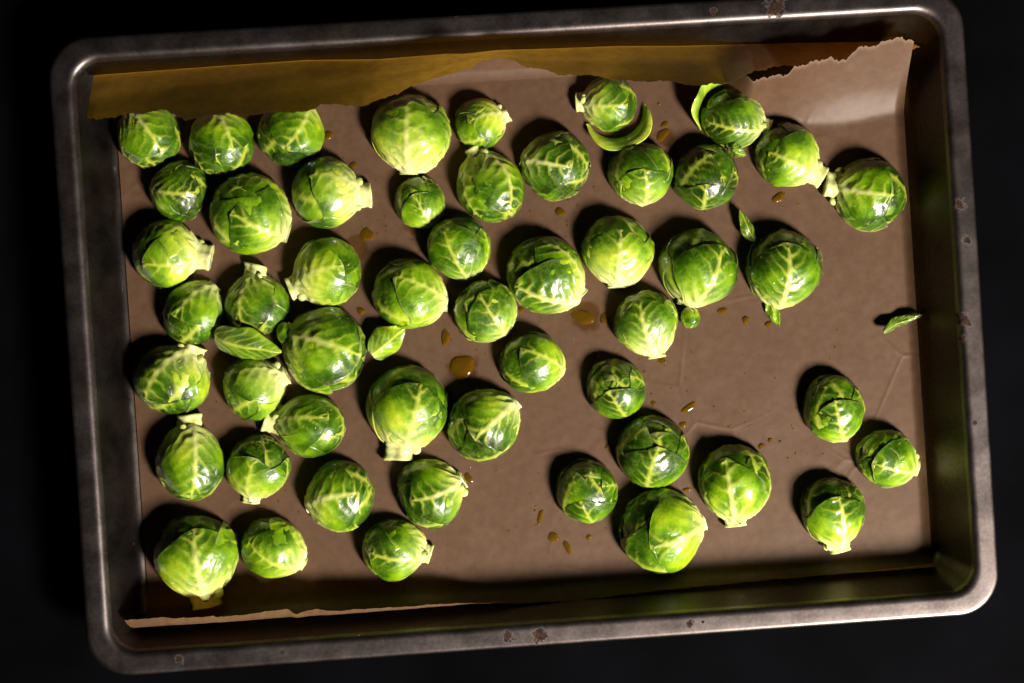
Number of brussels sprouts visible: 51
